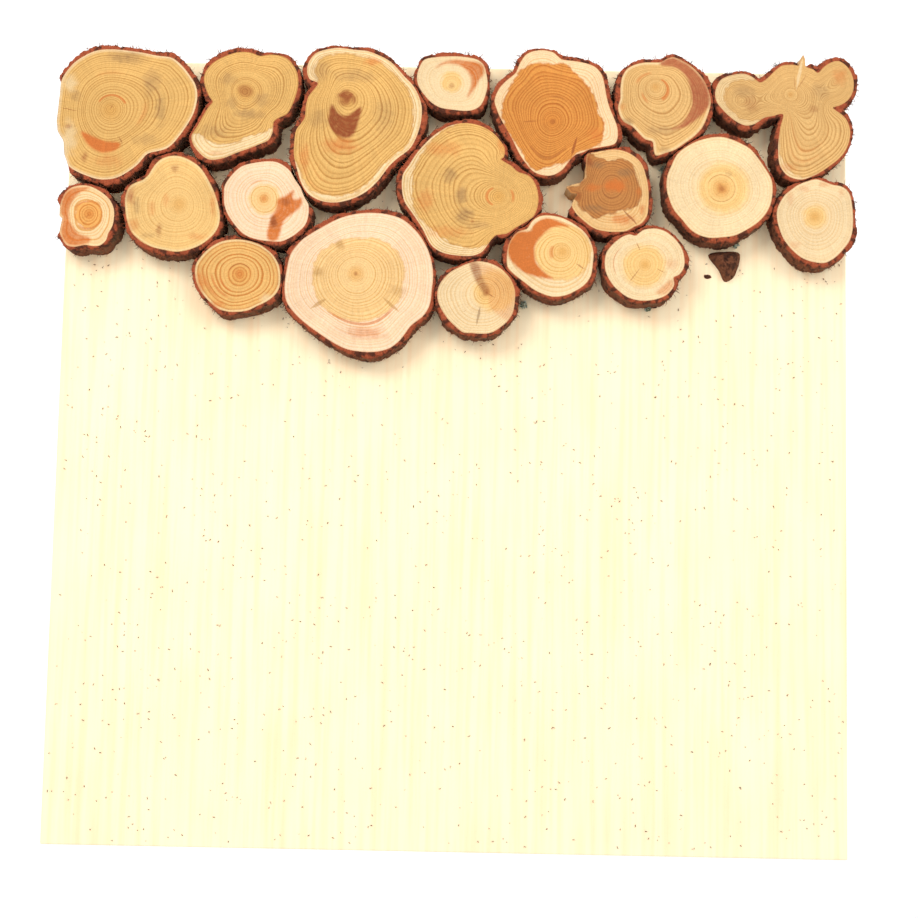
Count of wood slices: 19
